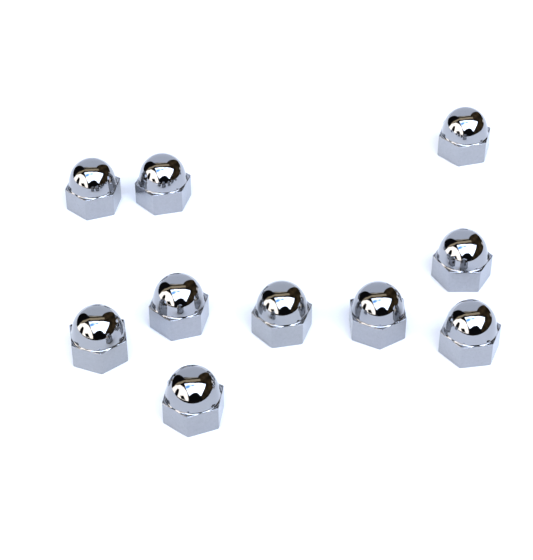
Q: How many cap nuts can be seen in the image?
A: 10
